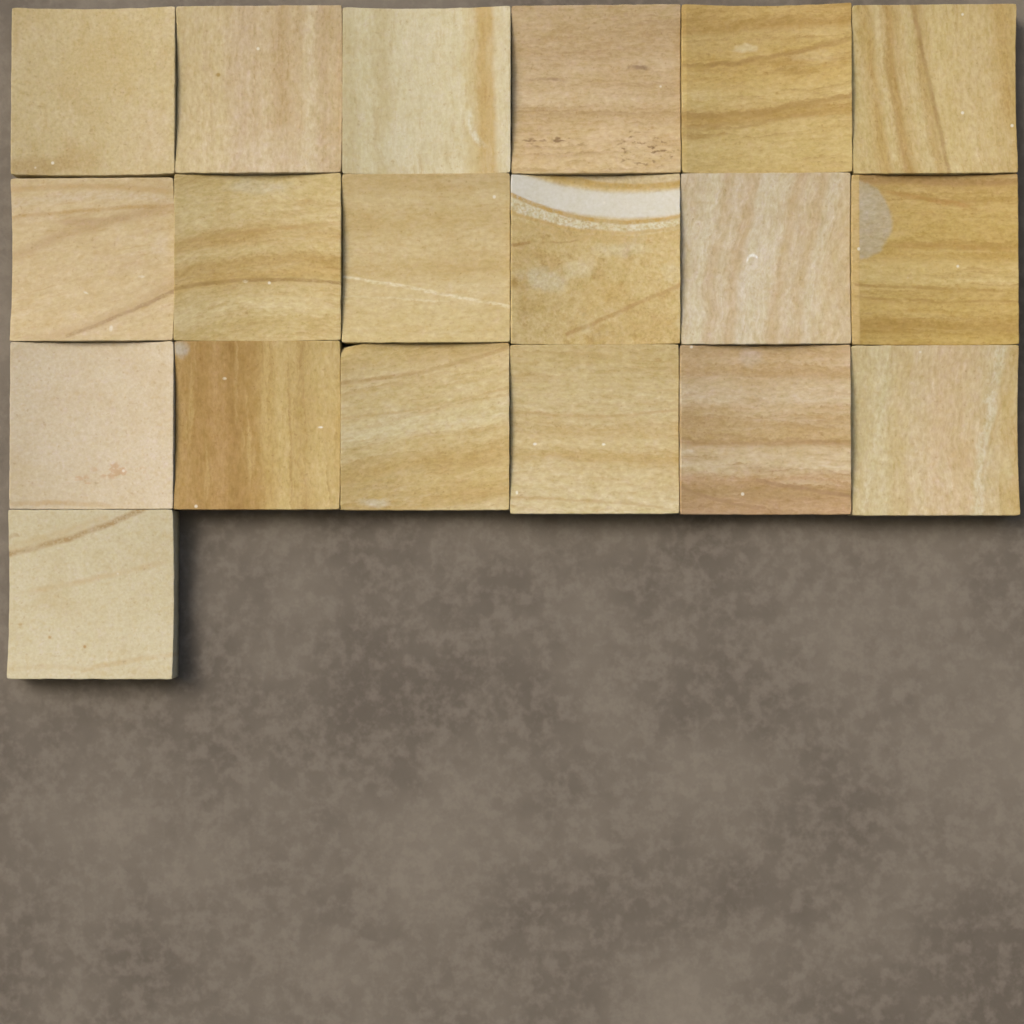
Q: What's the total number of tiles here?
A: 19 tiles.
